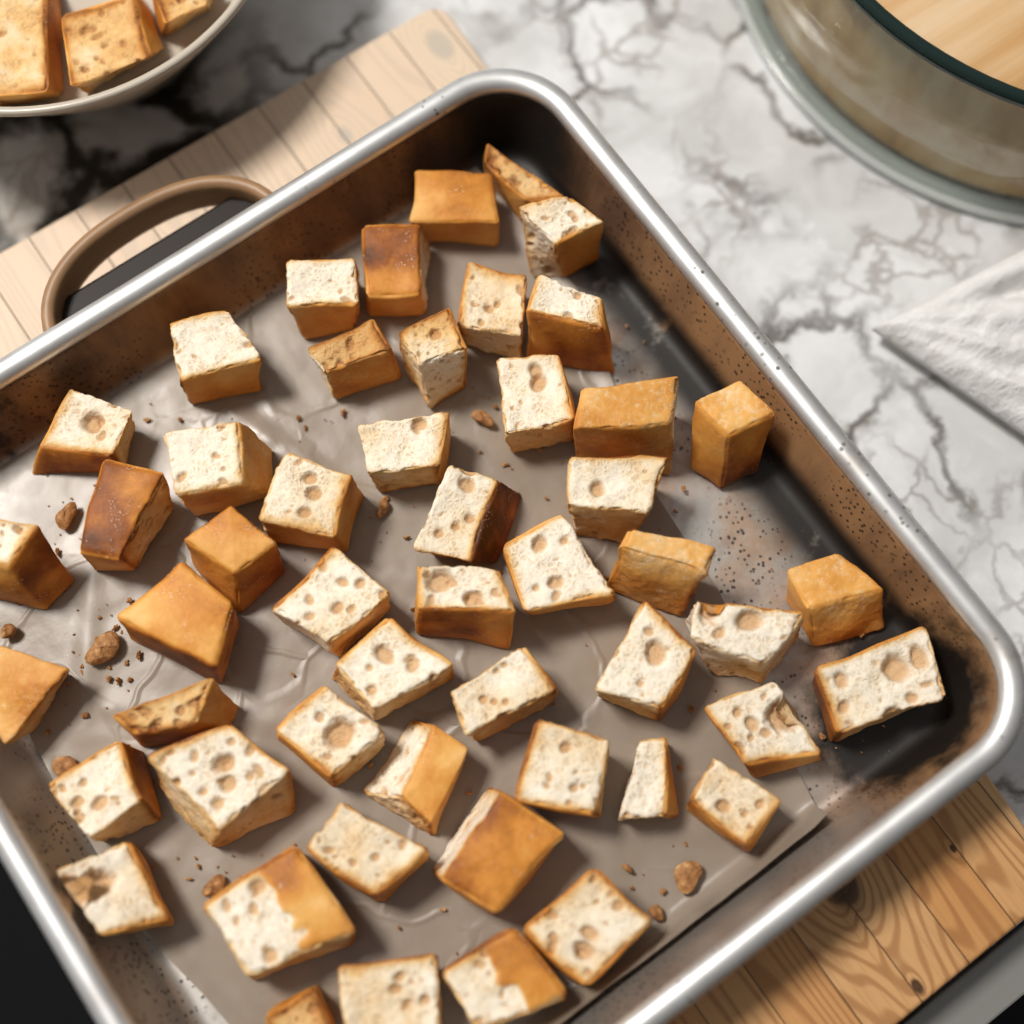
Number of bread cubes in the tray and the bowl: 54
